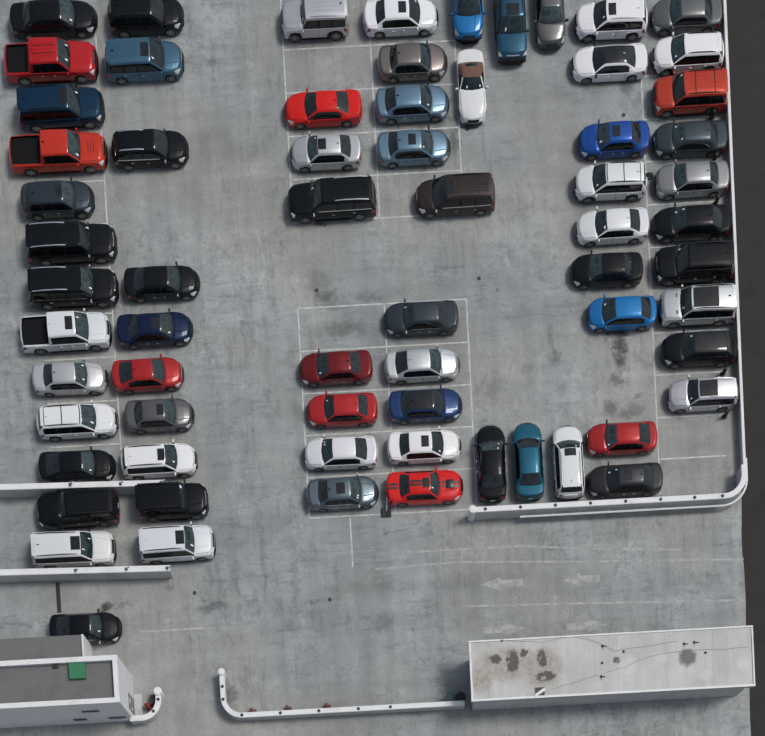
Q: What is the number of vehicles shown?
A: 68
